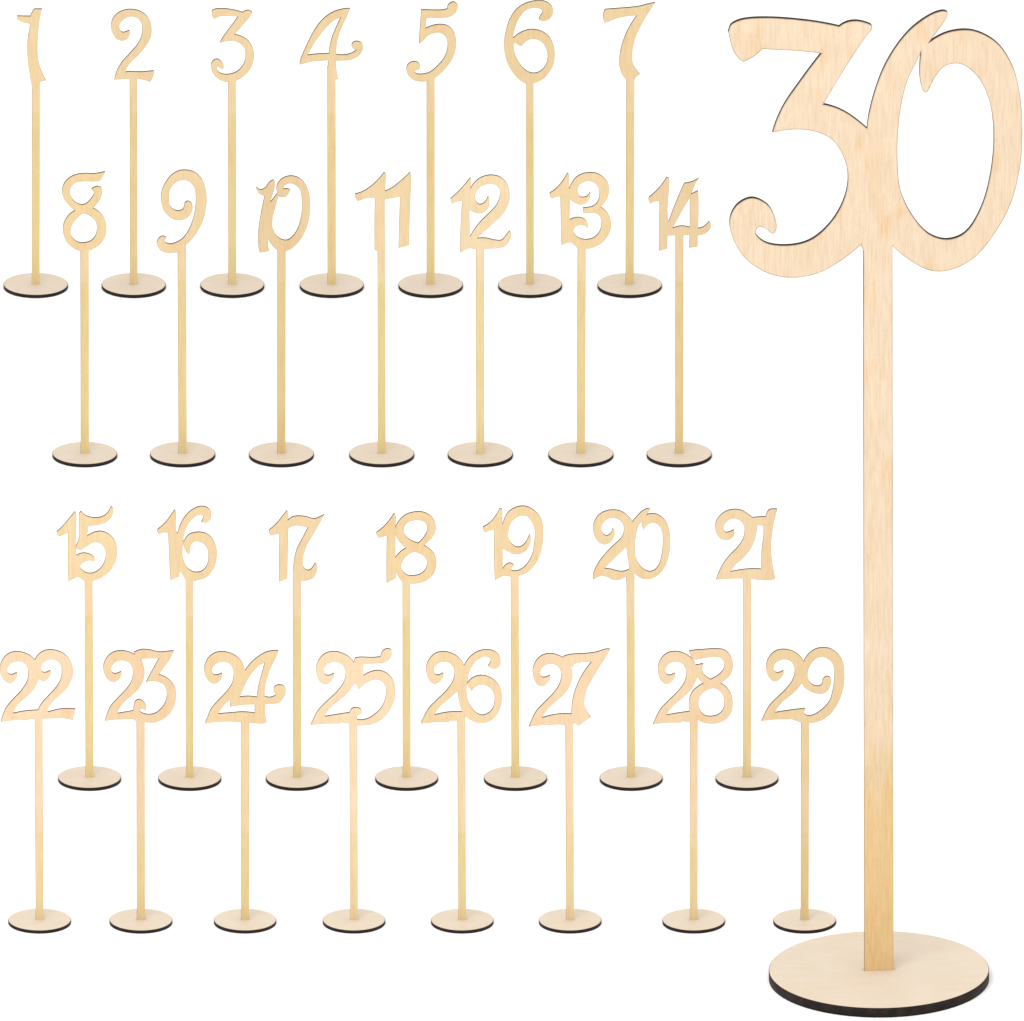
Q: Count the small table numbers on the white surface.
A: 29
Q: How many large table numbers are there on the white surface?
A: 1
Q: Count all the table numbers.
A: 30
